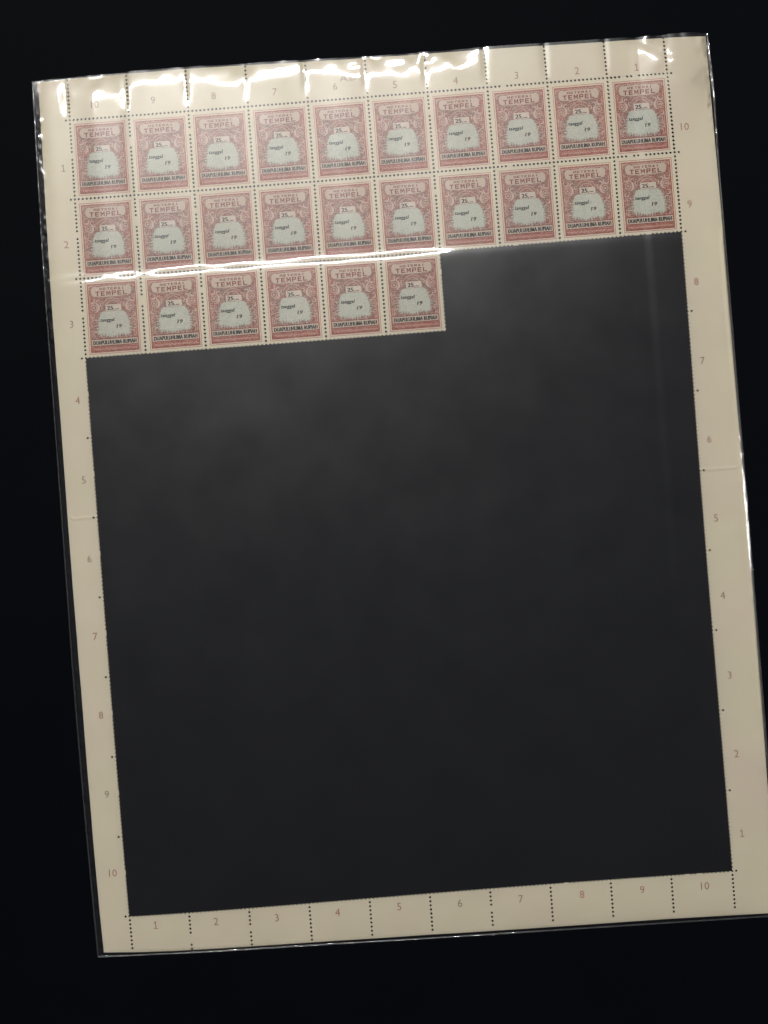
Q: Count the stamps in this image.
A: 26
